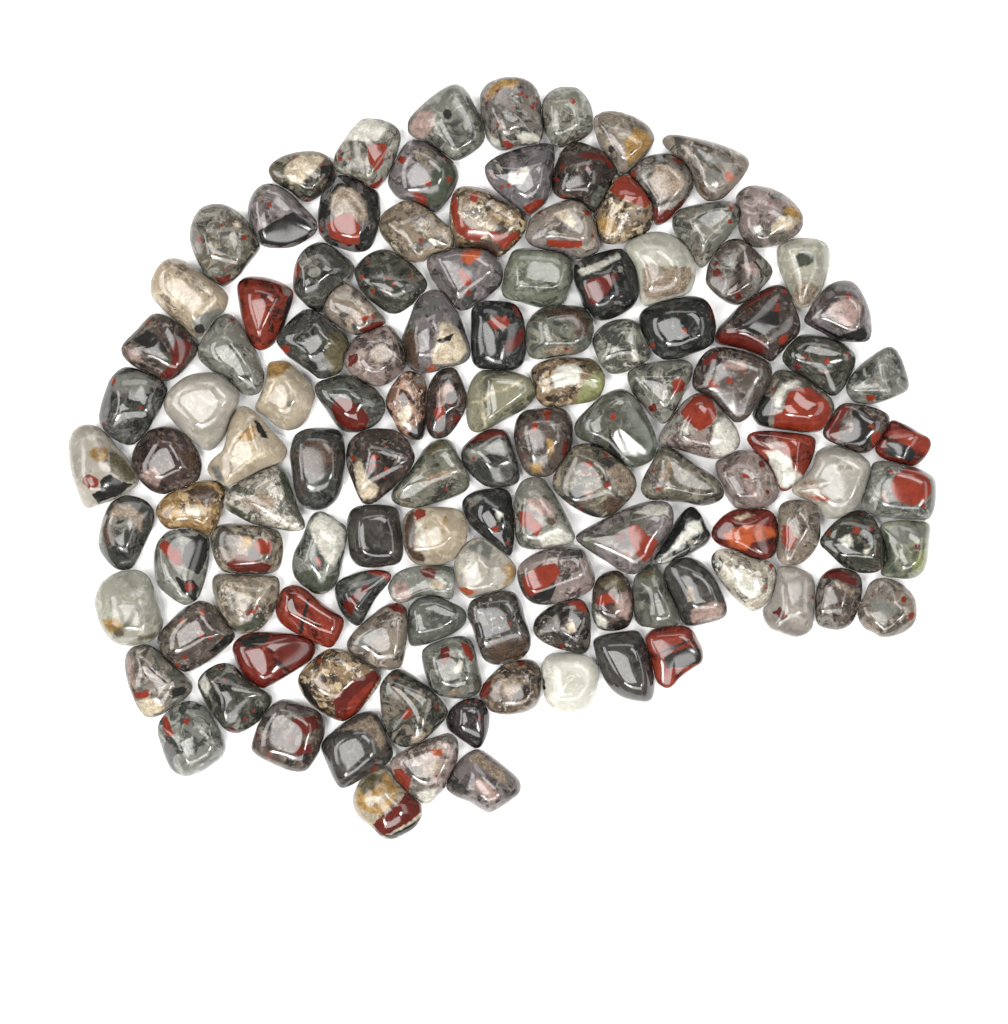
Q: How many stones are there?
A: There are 125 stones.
